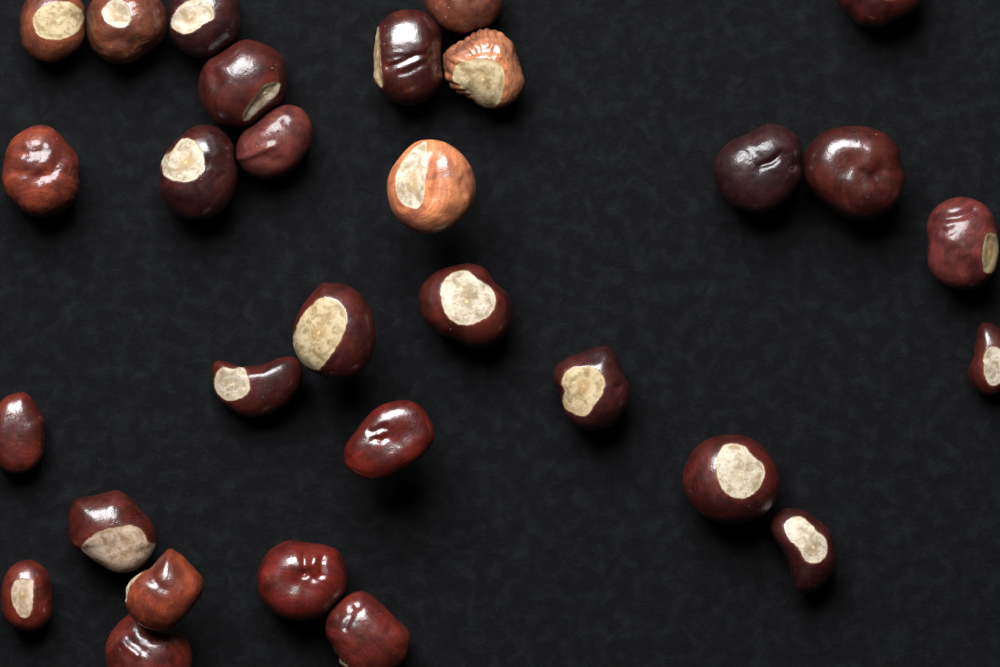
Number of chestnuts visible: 30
